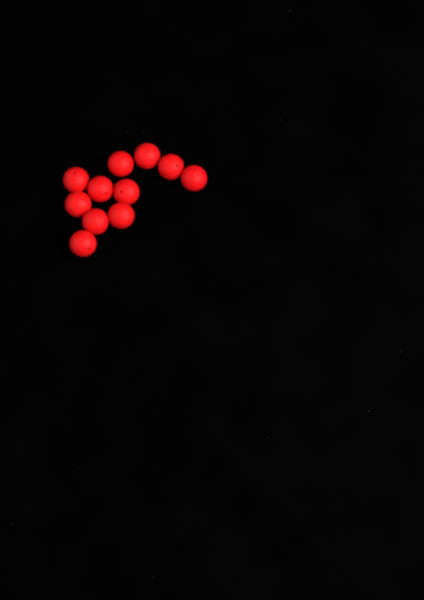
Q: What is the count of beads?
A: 11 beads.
